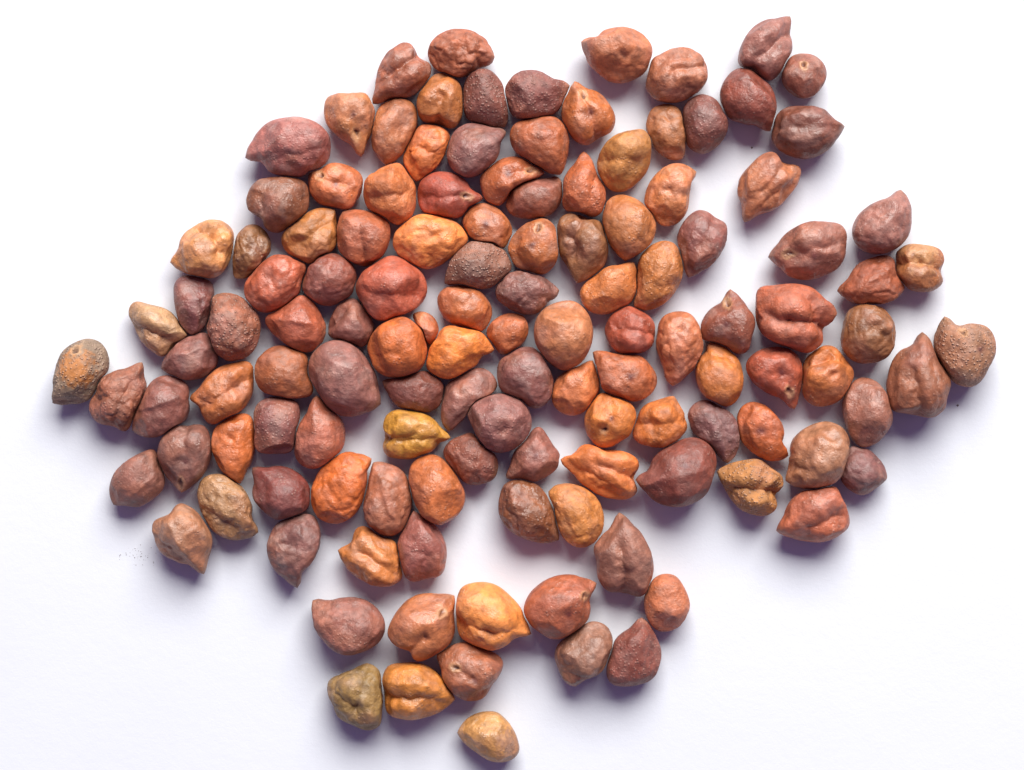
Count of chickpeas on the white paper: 127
